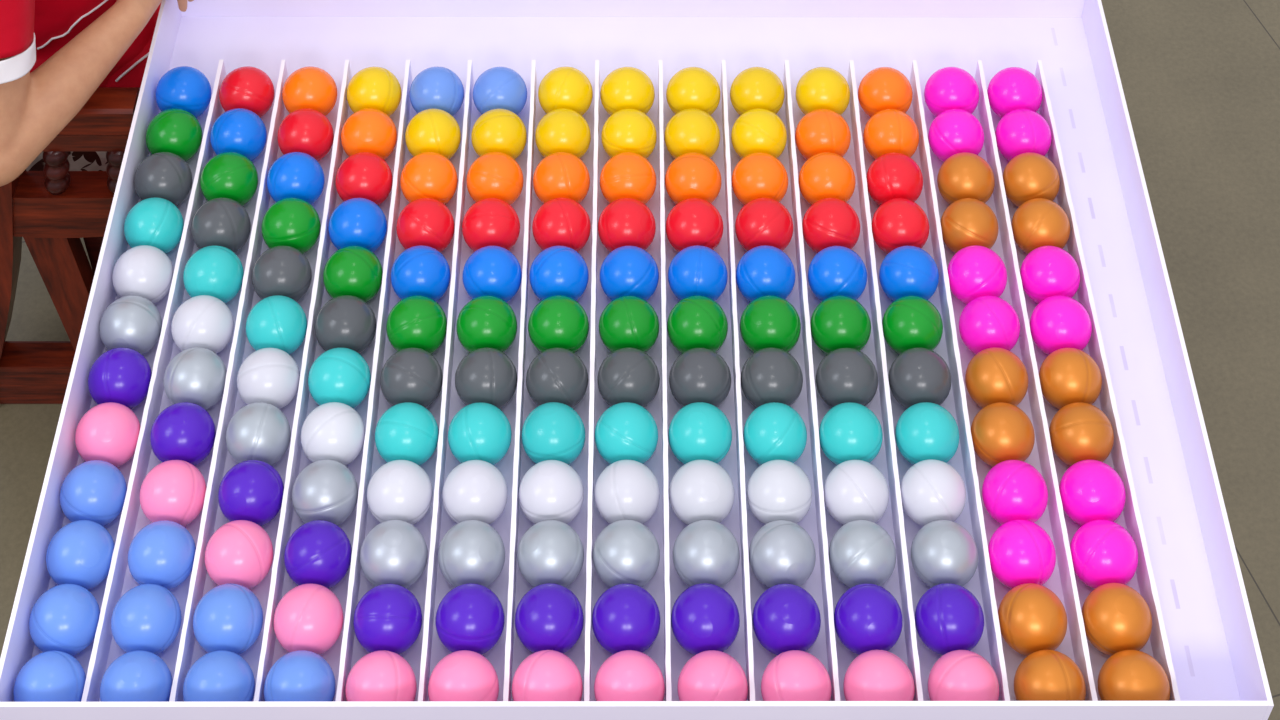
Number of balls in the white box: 168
